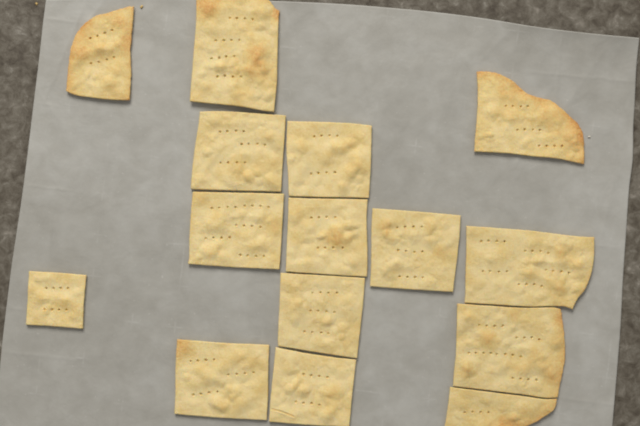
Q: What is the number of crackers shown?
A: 15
